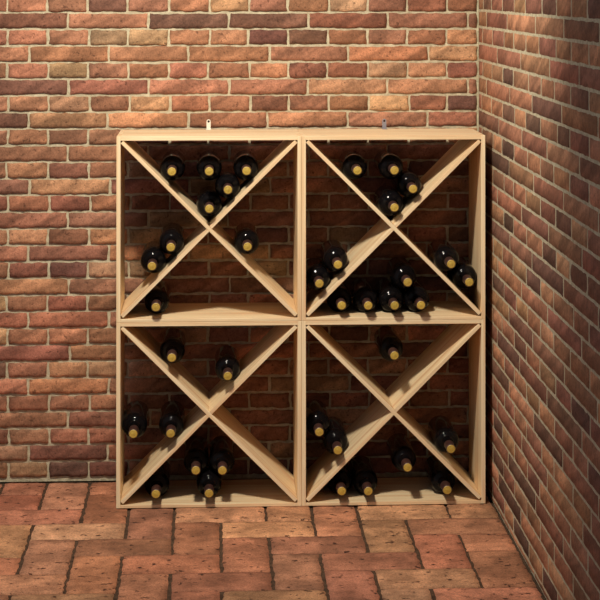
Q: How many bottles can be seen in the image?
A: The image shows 38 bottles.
